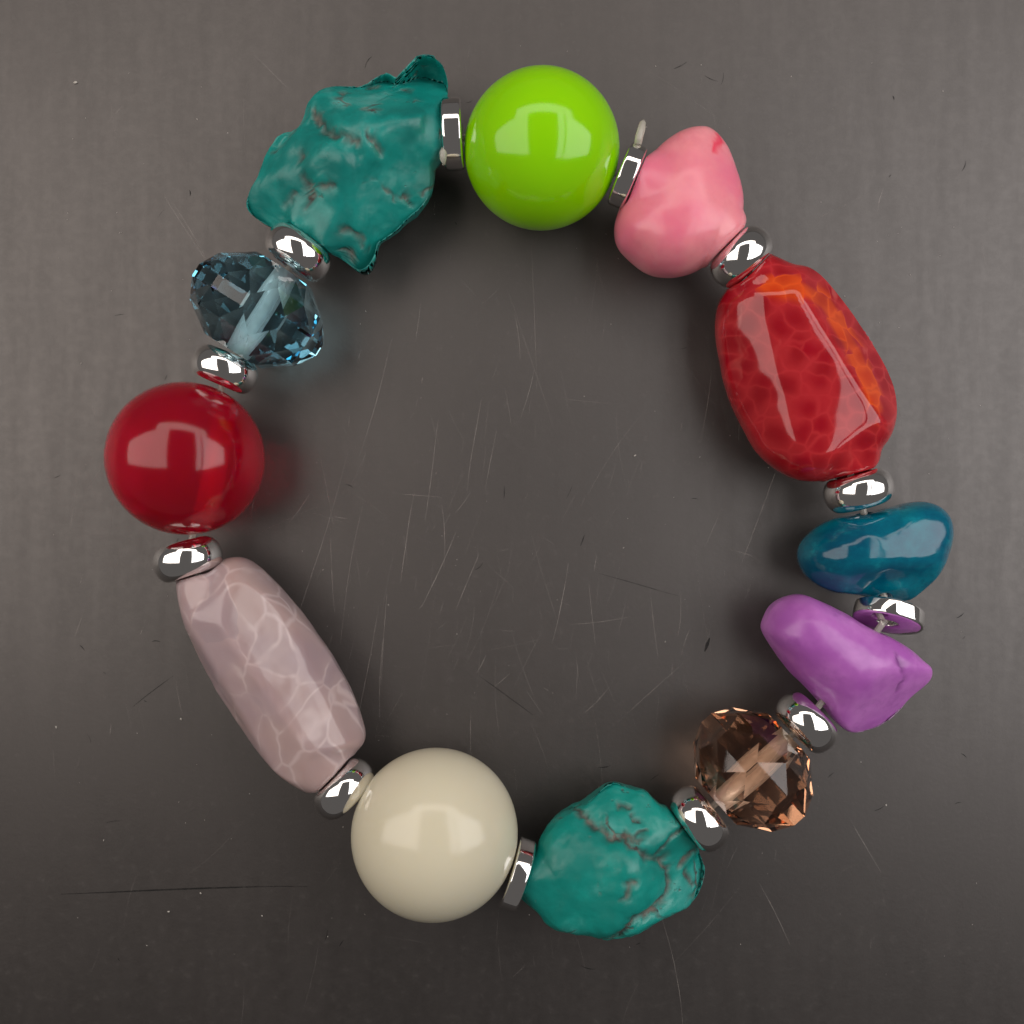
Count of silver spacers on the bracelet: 12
